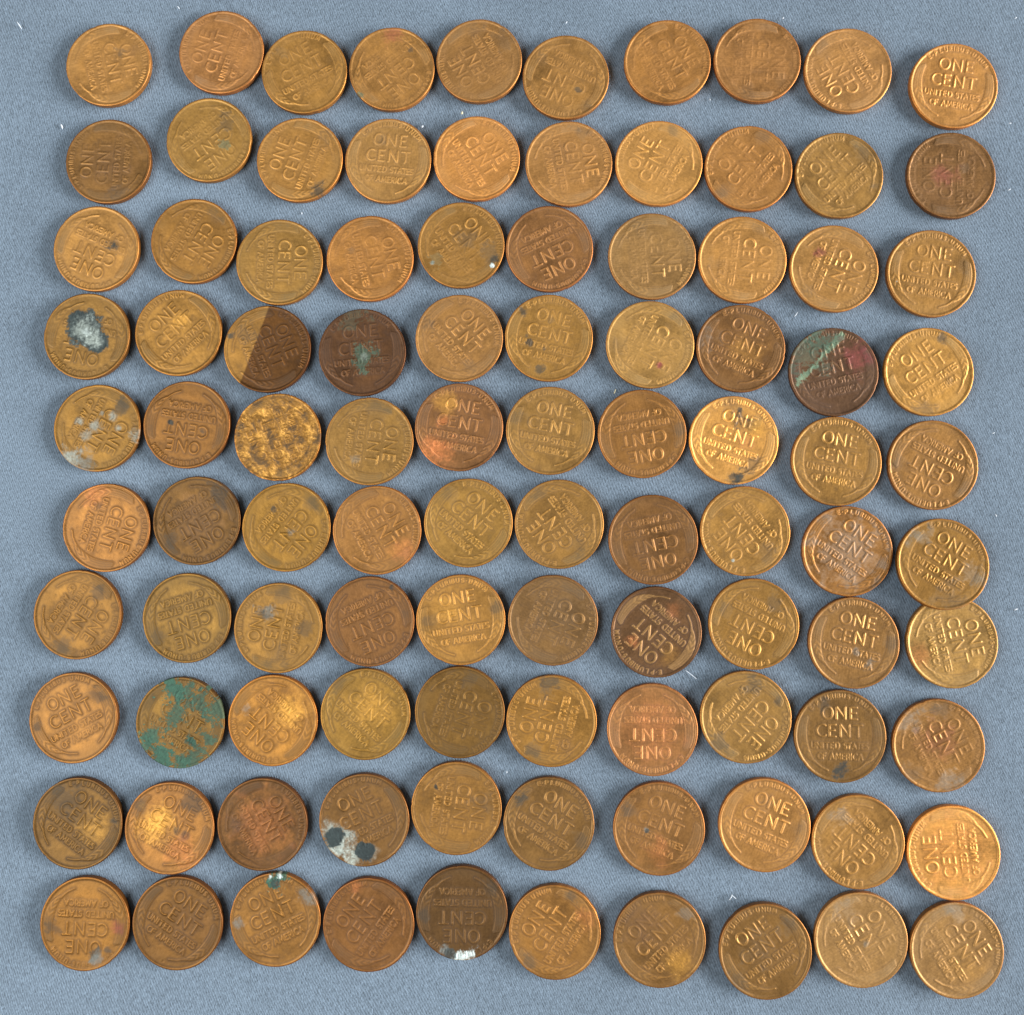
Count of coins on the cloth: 100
